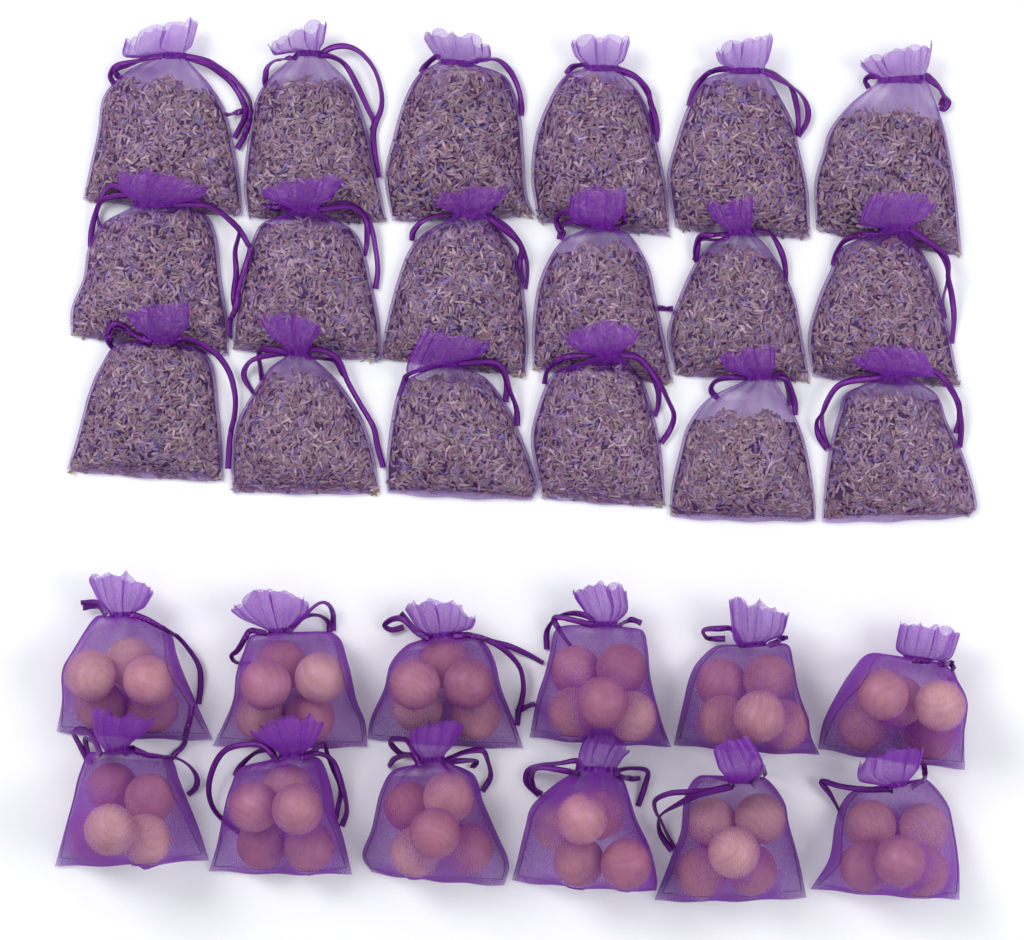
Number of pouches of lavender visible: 18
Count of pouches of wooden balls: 12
